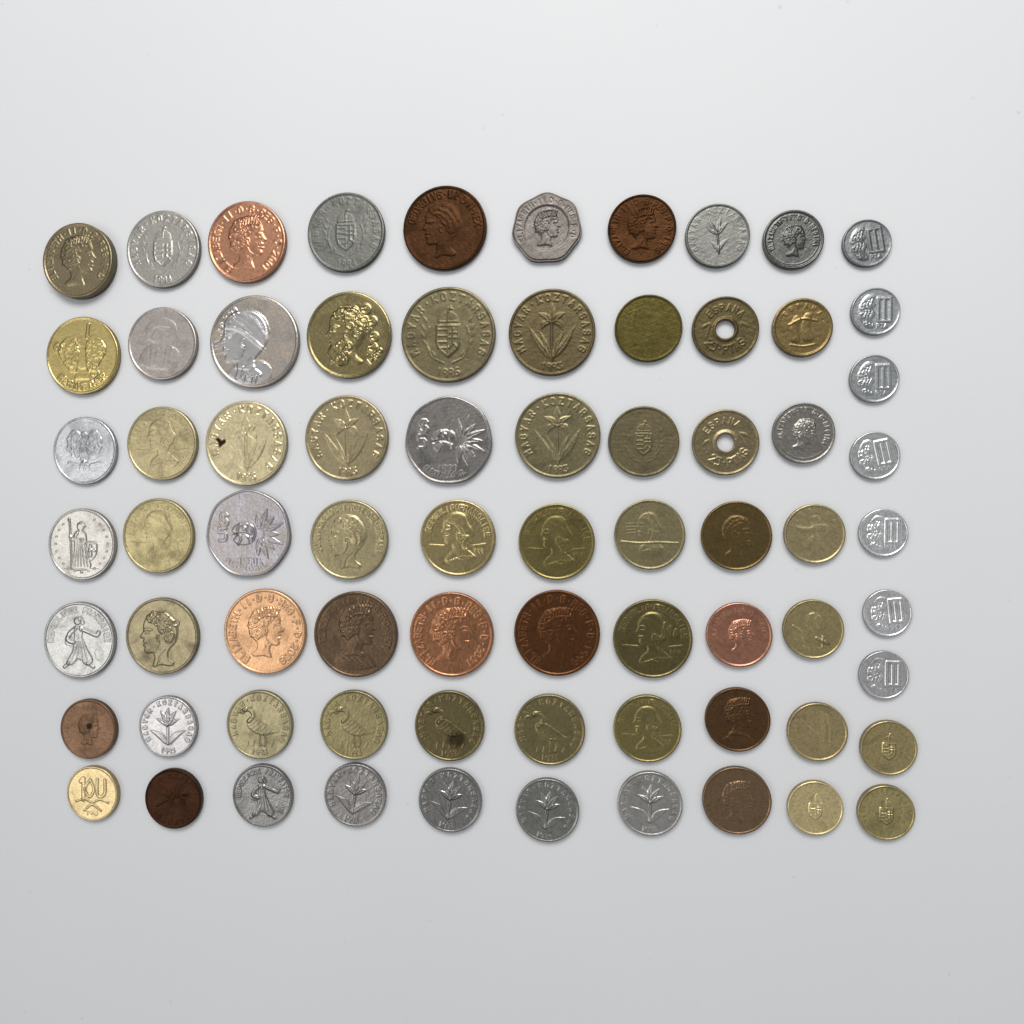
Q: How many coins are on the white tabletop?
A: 72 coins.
